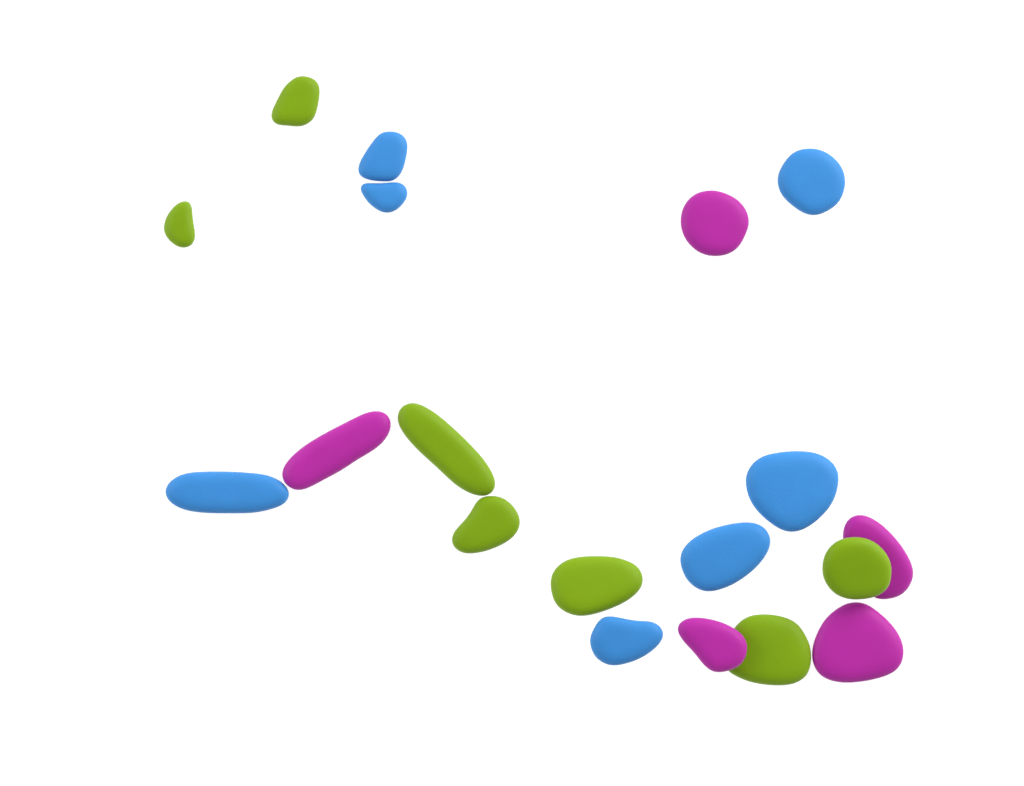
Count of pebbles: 19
